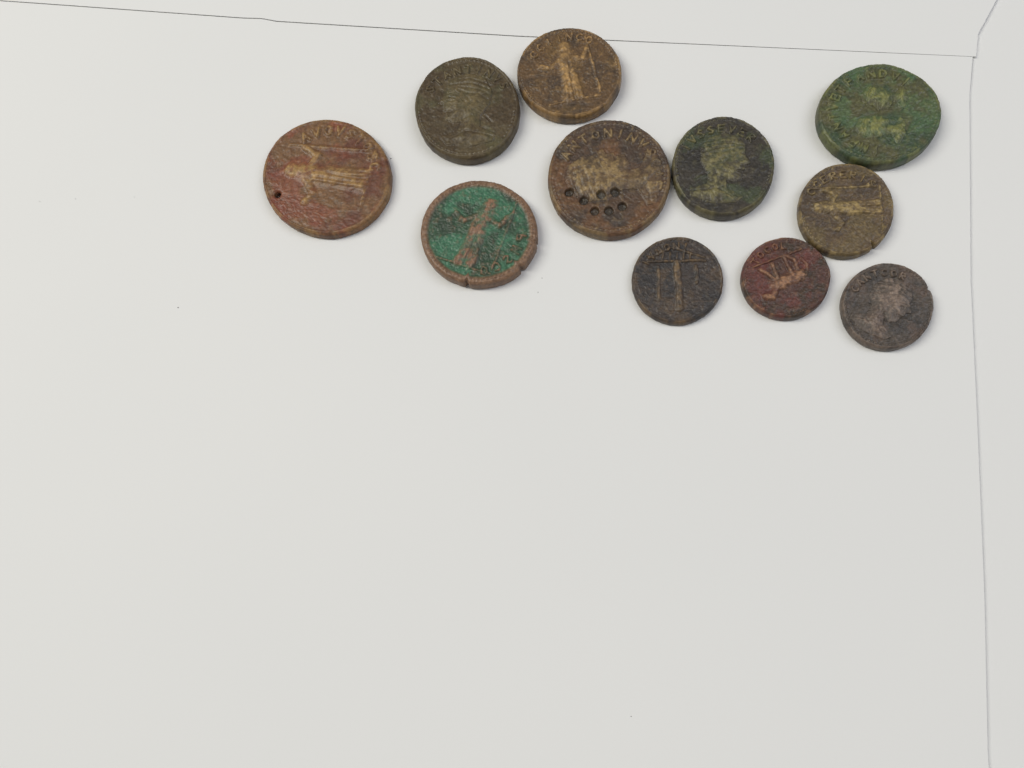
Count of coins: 11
